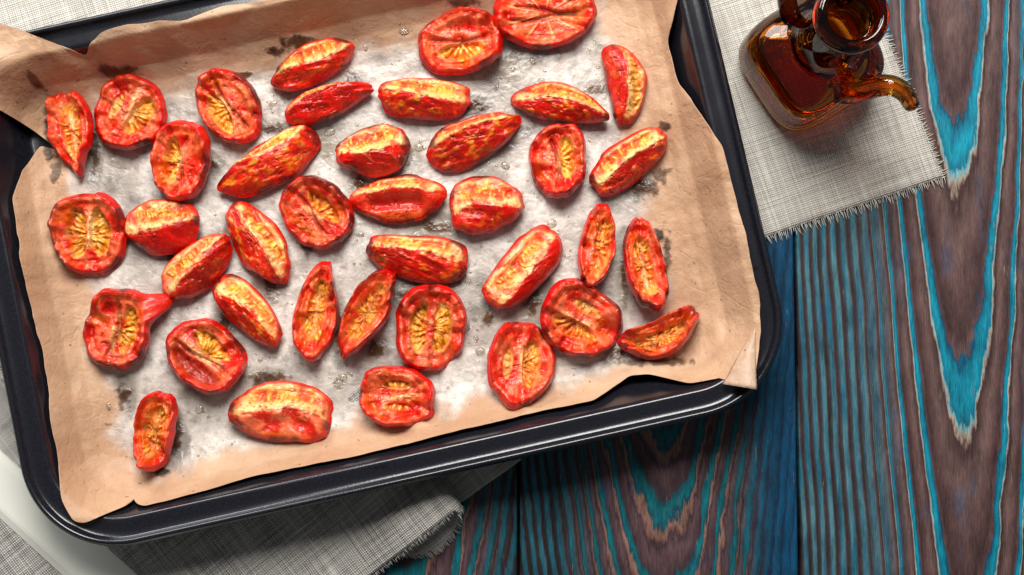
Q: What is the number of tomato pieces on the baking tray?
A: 39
